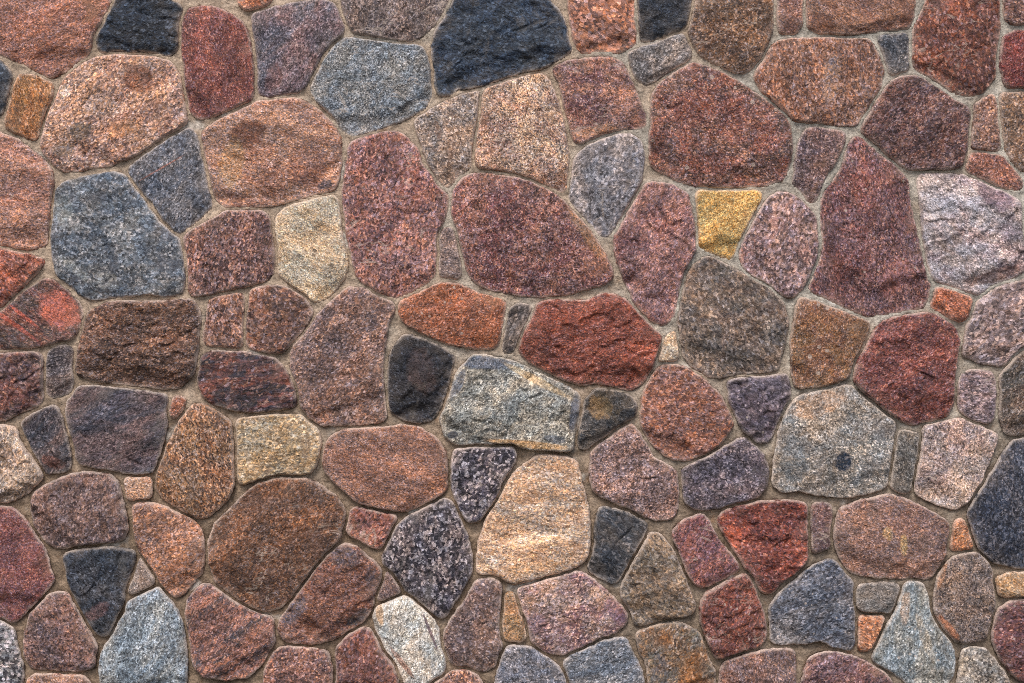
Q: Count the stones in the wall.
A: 130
